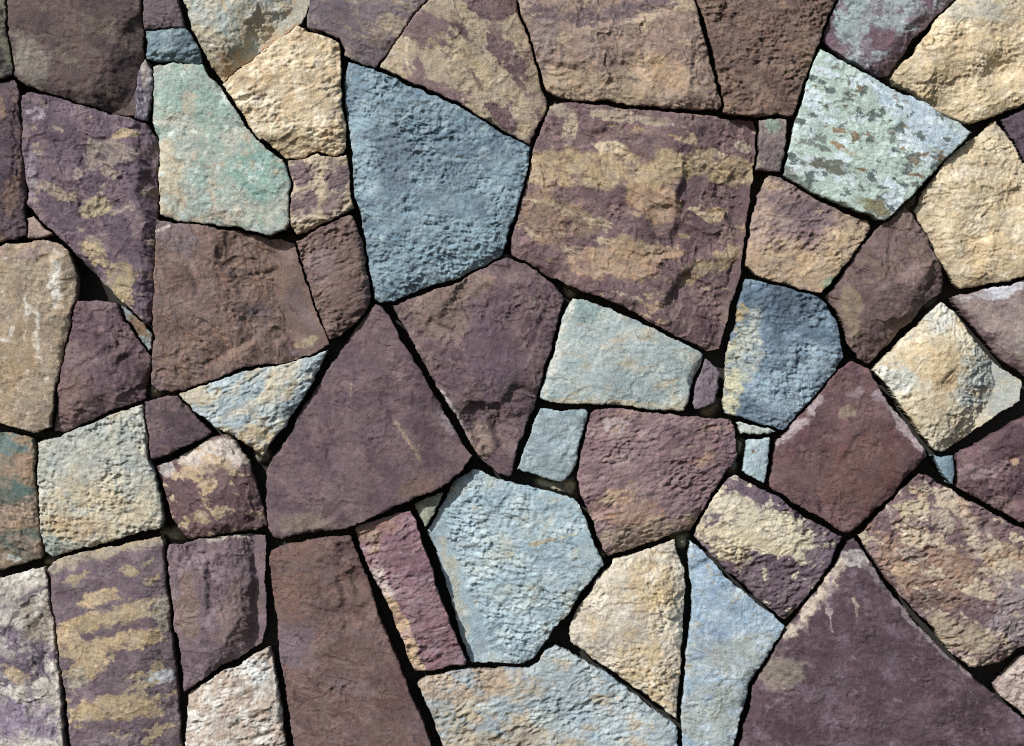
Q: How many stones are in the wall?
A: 65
